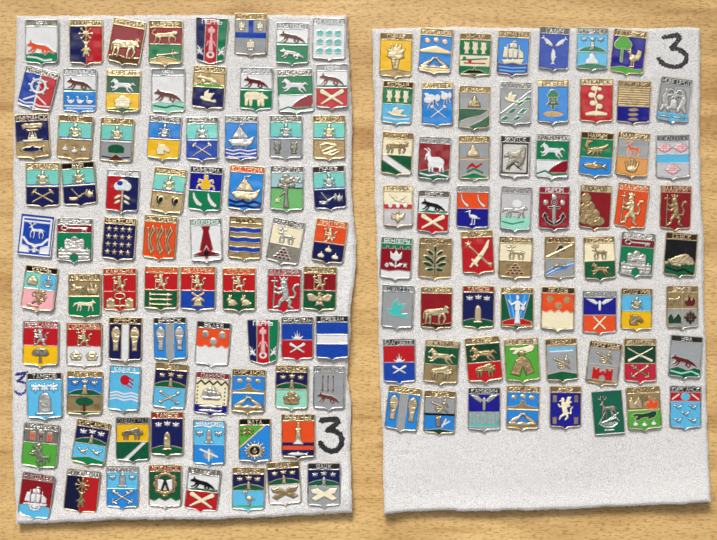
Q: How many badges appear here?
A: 142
